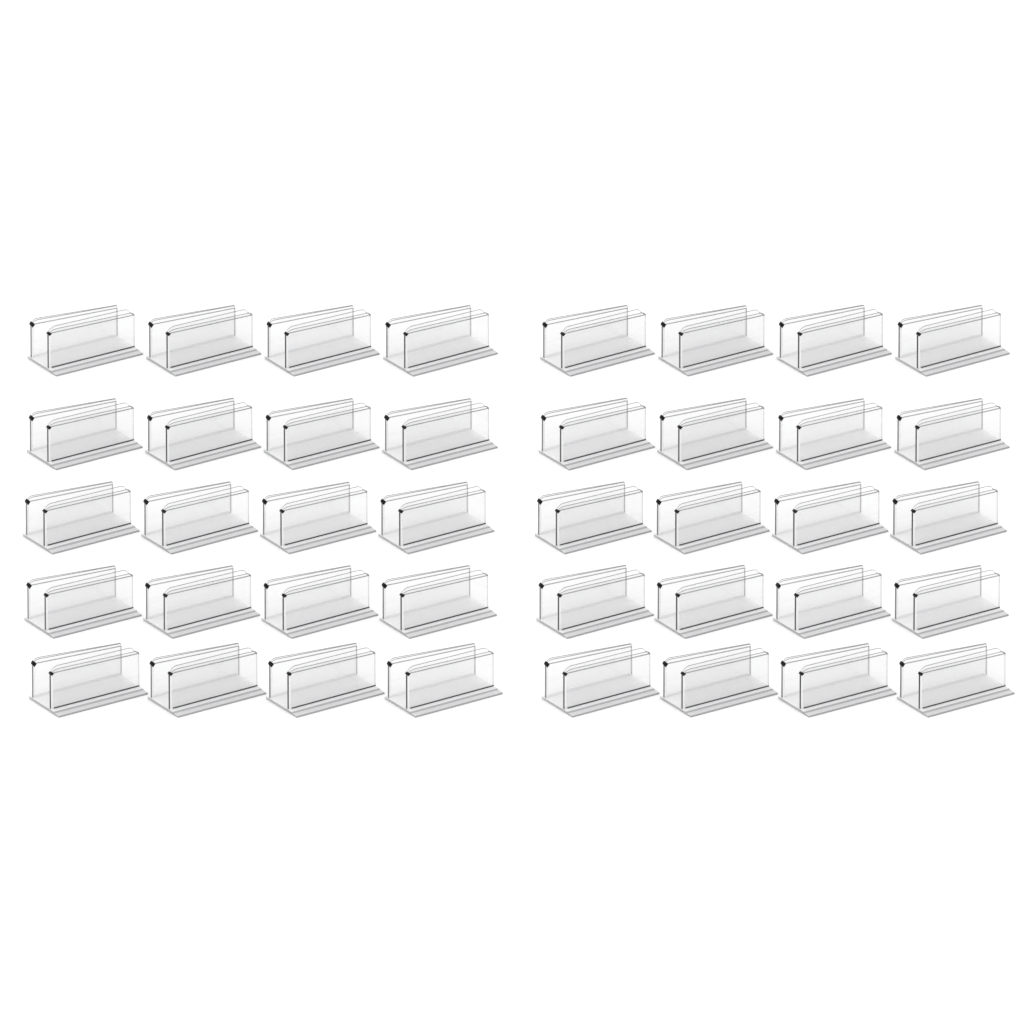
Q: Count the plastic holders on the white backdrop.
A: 40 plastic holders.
